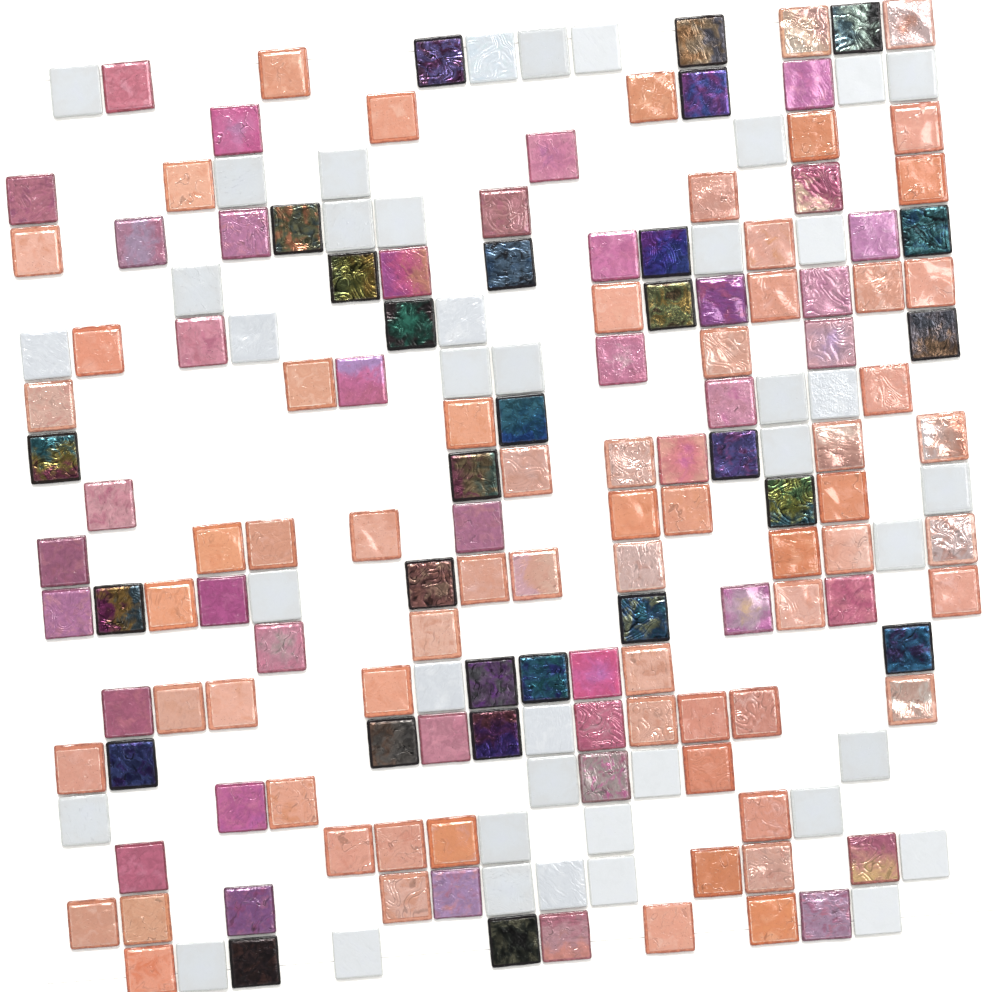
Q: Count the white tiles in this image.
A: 41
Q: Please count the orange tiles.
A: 65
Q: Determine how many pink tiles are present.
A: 40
